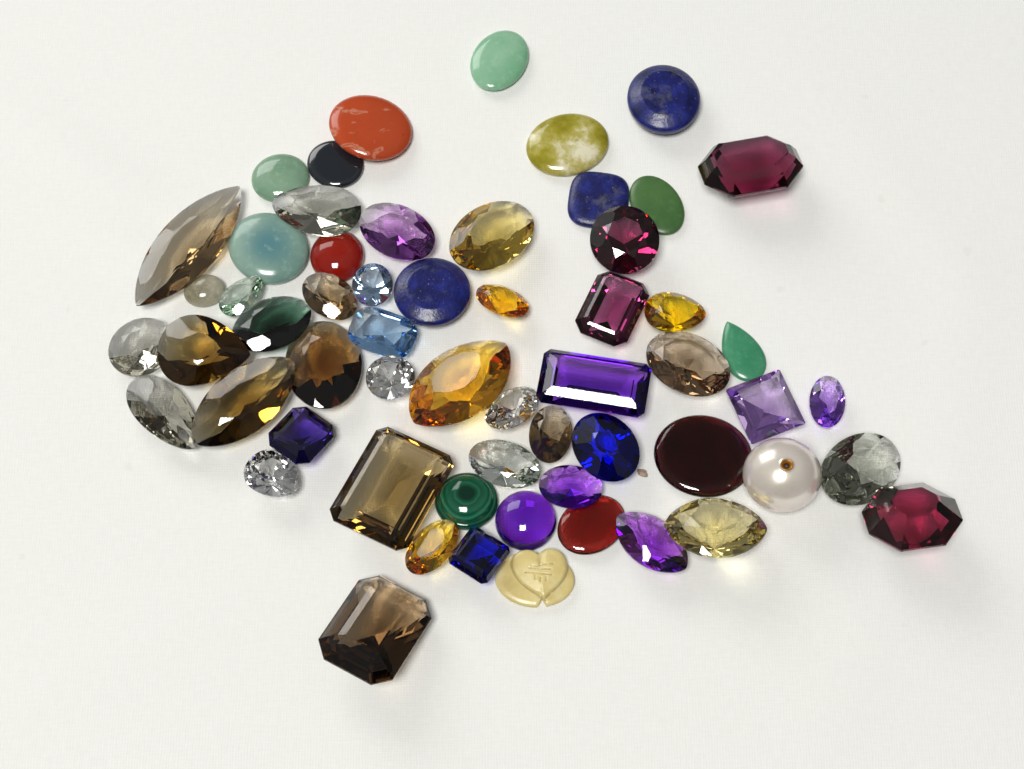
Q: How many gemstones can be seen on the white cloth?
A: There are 59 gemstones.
